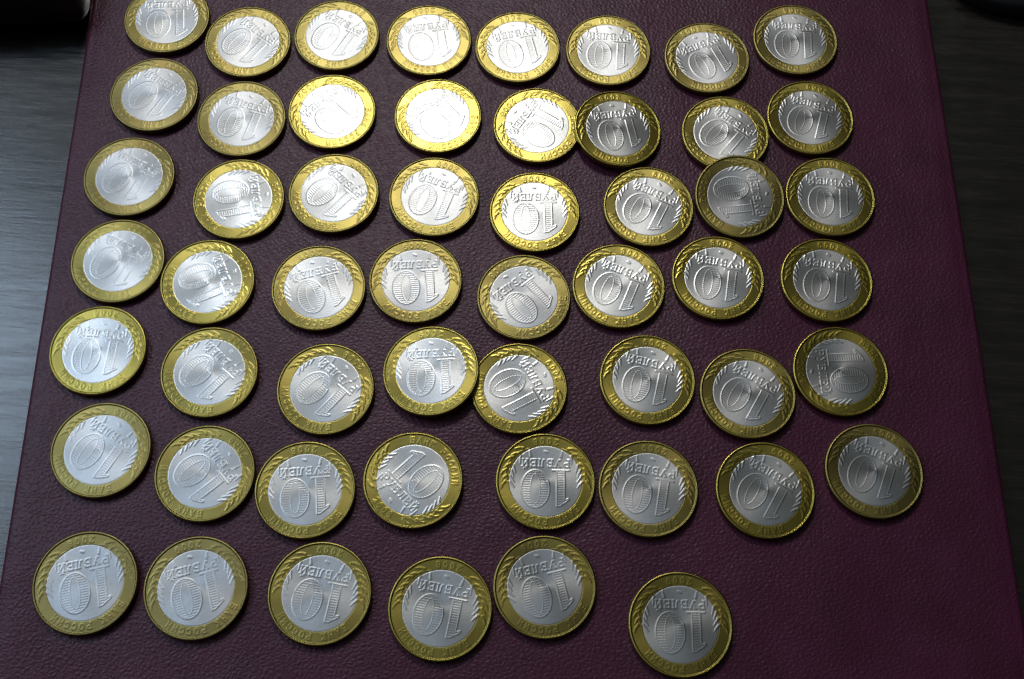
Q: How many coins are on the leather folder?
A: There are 54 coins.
